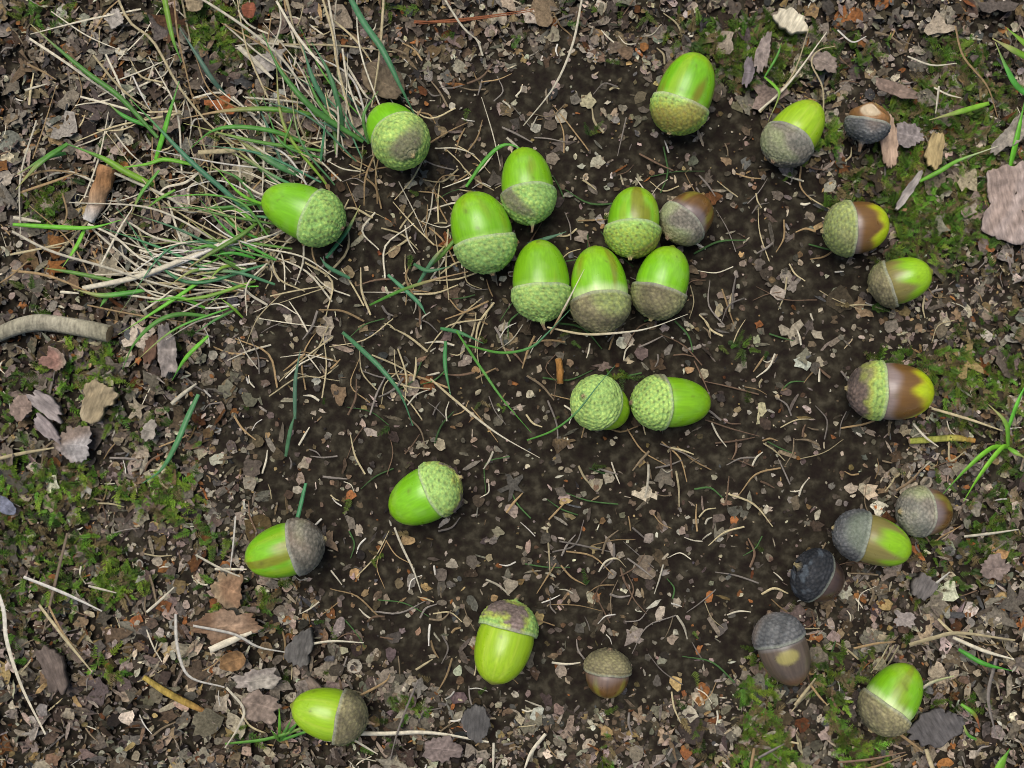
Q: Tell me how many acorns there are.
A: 27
